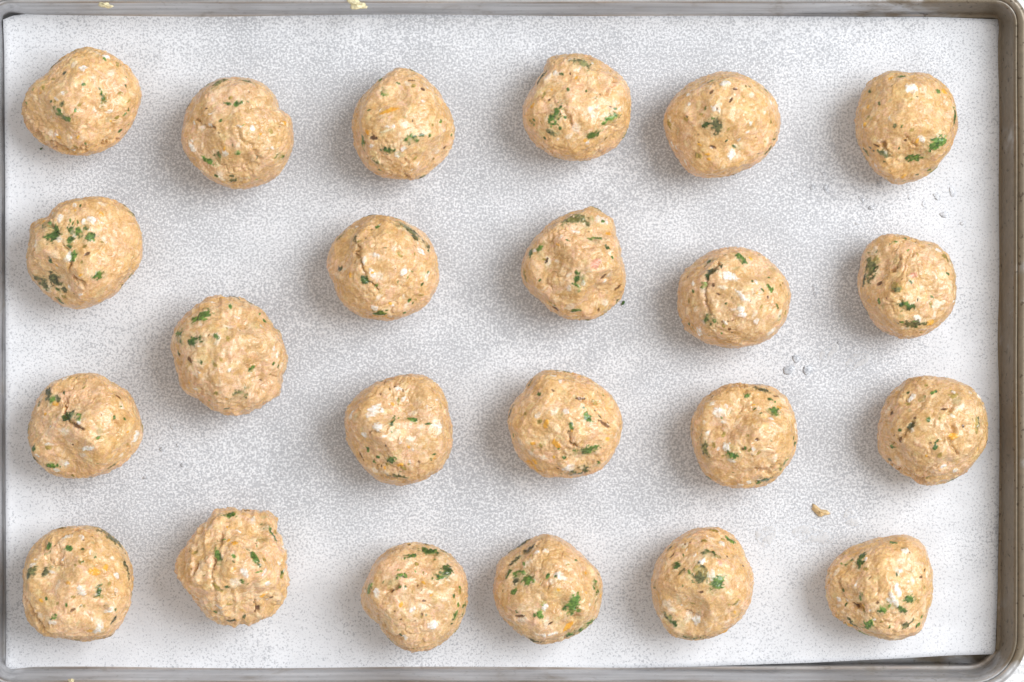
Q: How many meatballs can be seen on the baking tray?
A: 23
